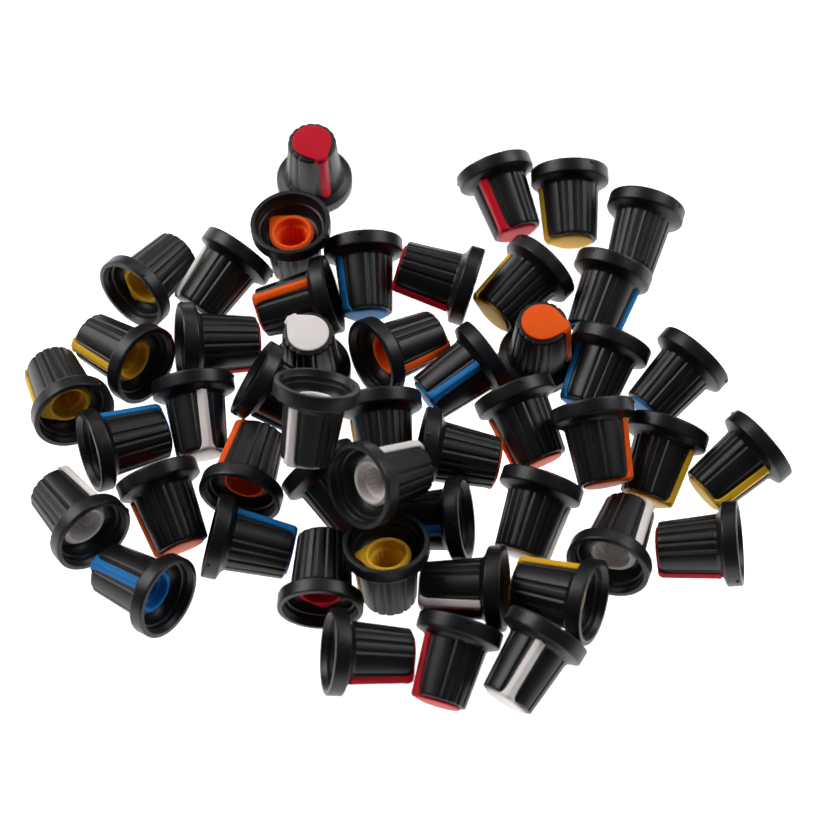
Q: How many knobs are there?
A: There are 49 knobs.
